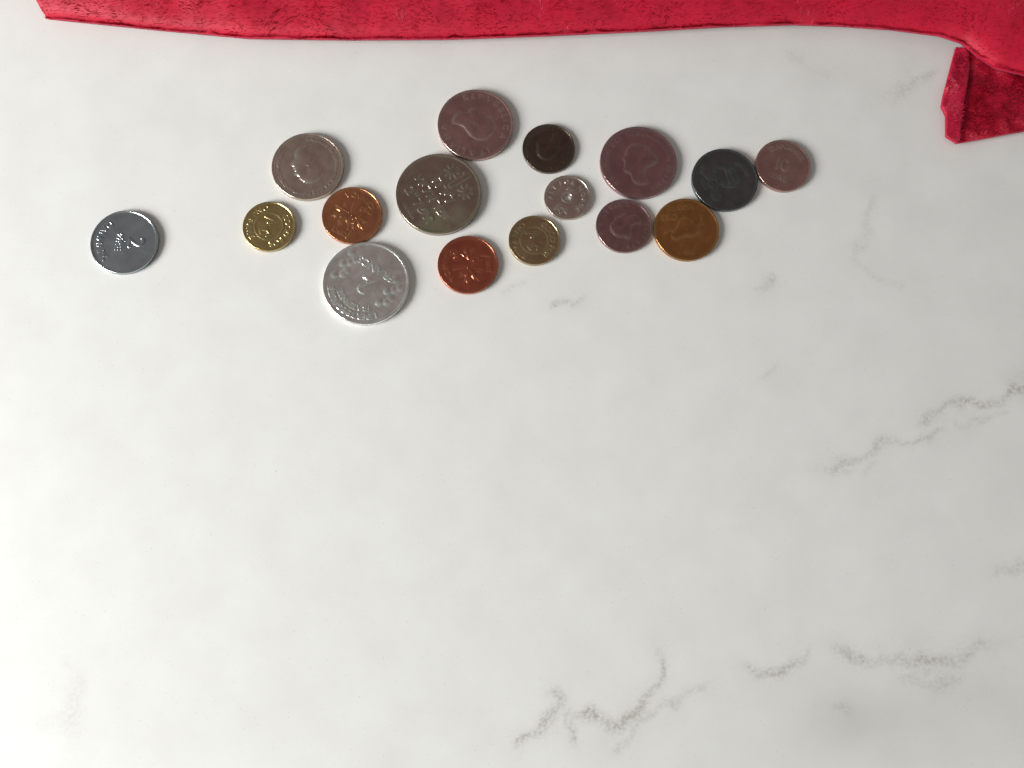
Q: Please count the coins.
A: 16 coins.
